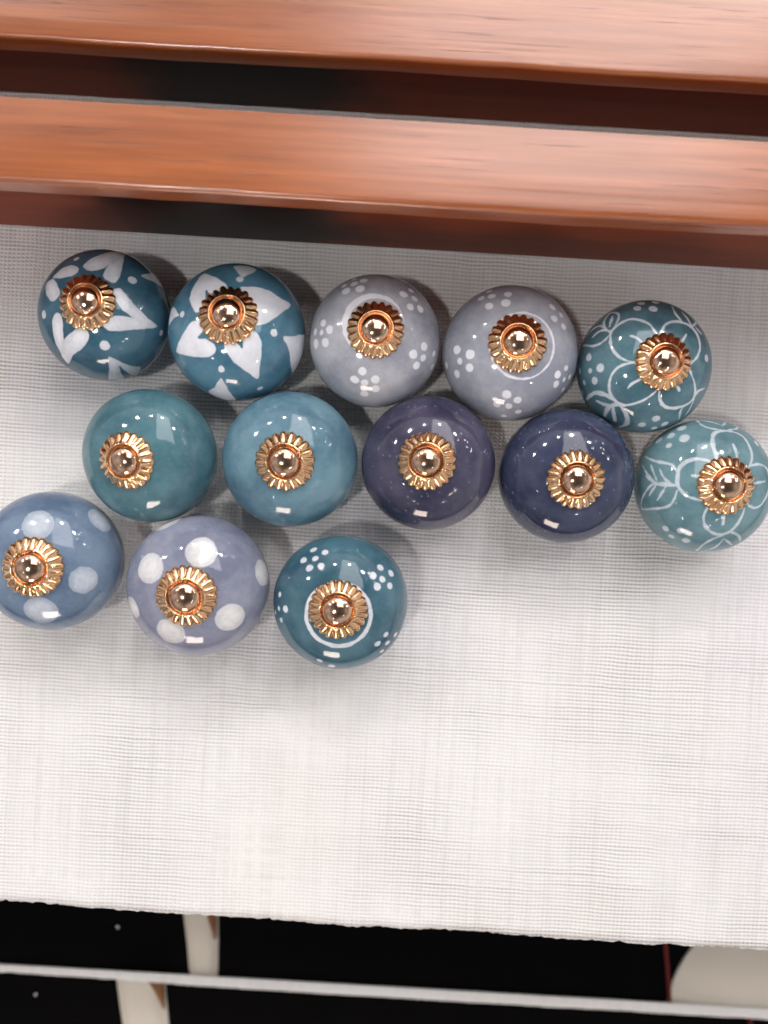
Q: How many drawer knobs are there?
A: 13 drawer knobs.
